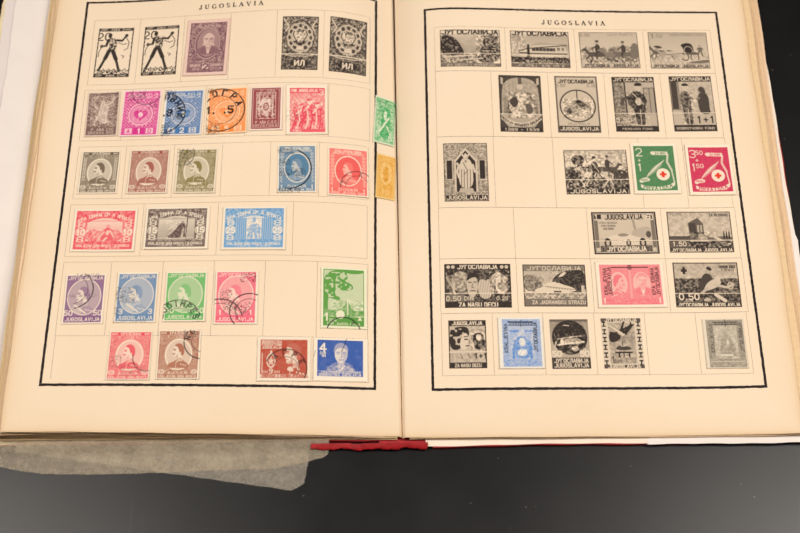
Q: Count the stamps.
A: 53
